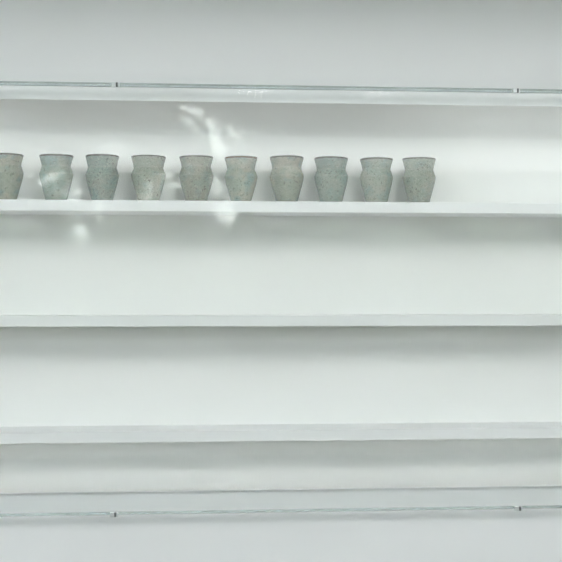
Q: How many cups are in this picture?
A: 10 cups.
